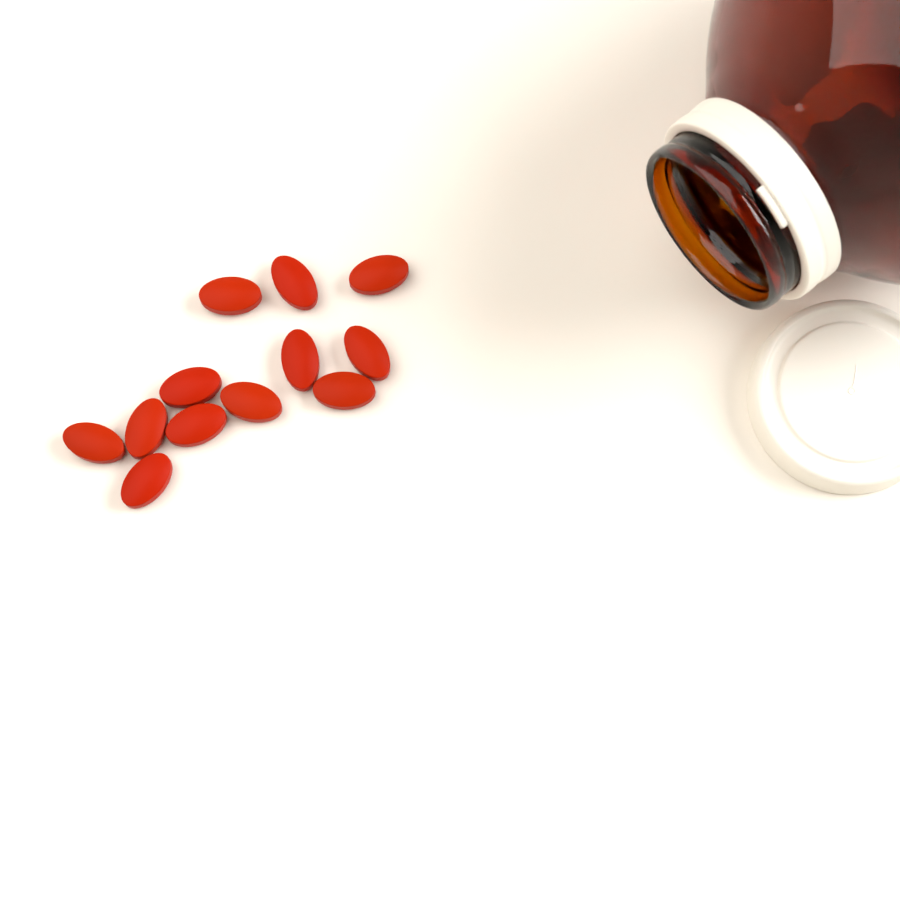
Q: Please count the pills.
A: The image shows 12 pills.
